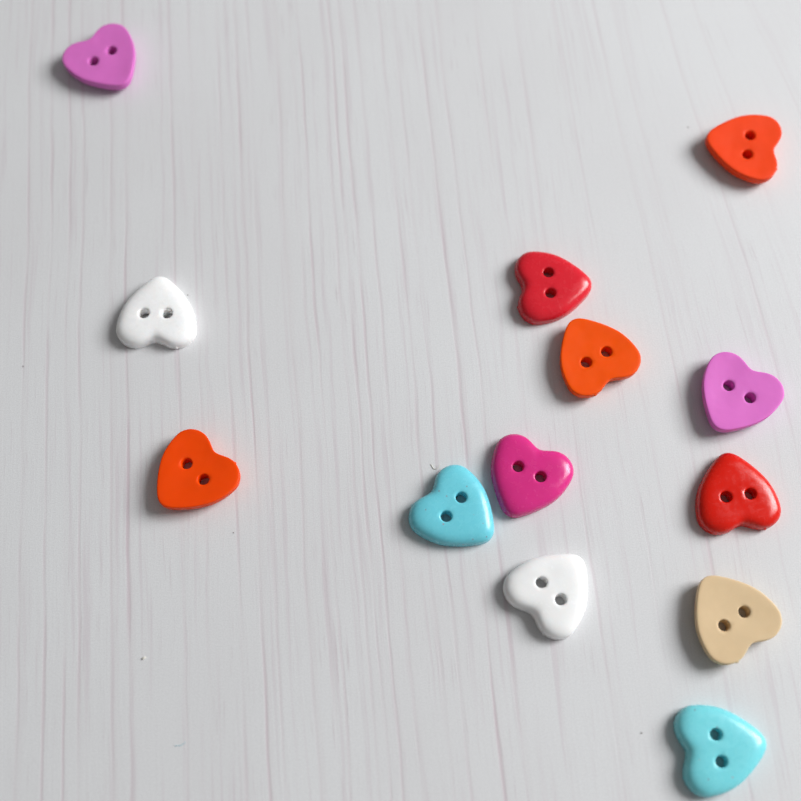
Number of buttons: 13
